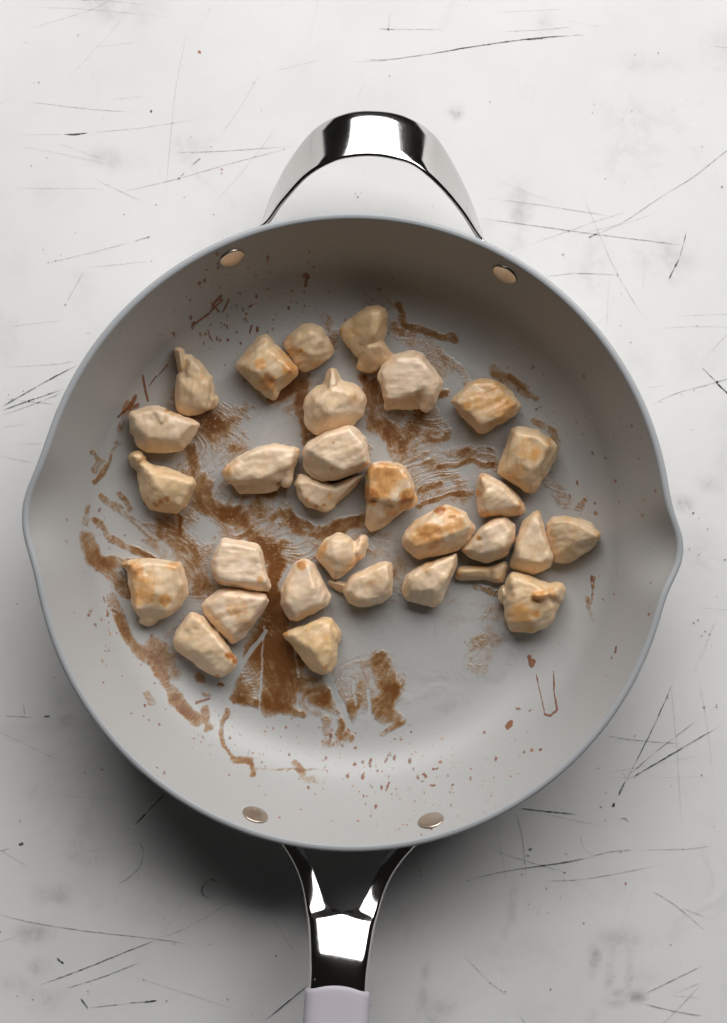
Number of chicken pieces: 30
